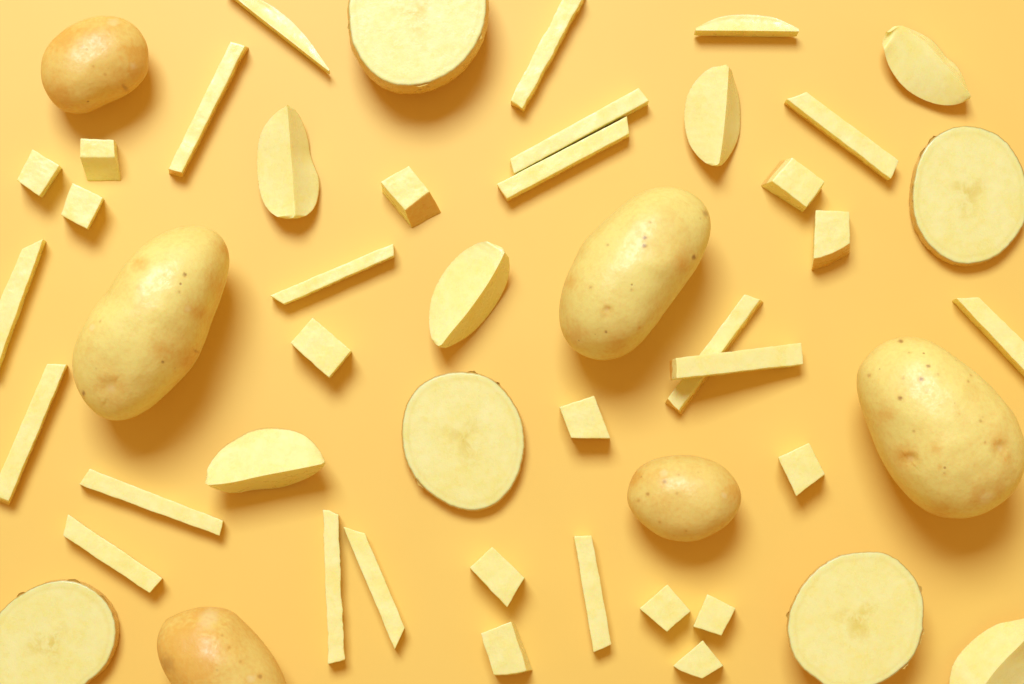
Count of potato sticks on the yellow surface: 16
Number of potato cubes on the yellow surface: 14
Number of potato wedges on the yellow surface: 8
